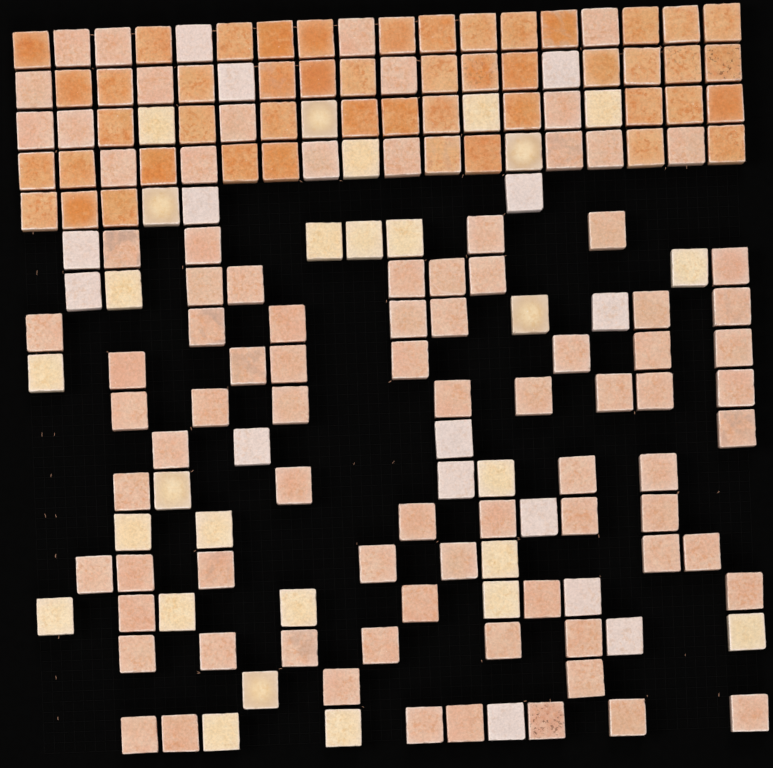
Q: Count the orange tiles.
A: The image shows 48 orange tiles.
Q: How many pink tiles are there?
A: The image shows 86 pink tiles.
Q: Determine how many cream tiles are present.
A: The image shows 27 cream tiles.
